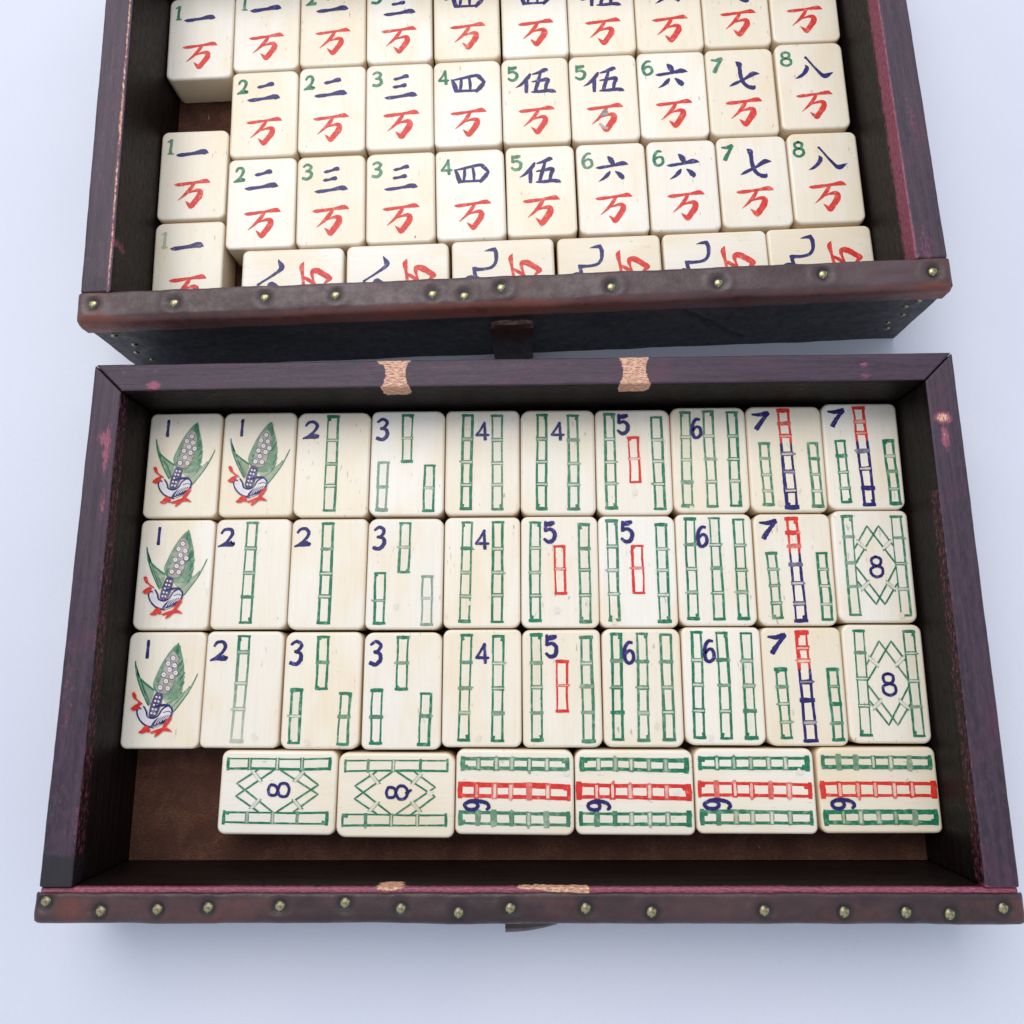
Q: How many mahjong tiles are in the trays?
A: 72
